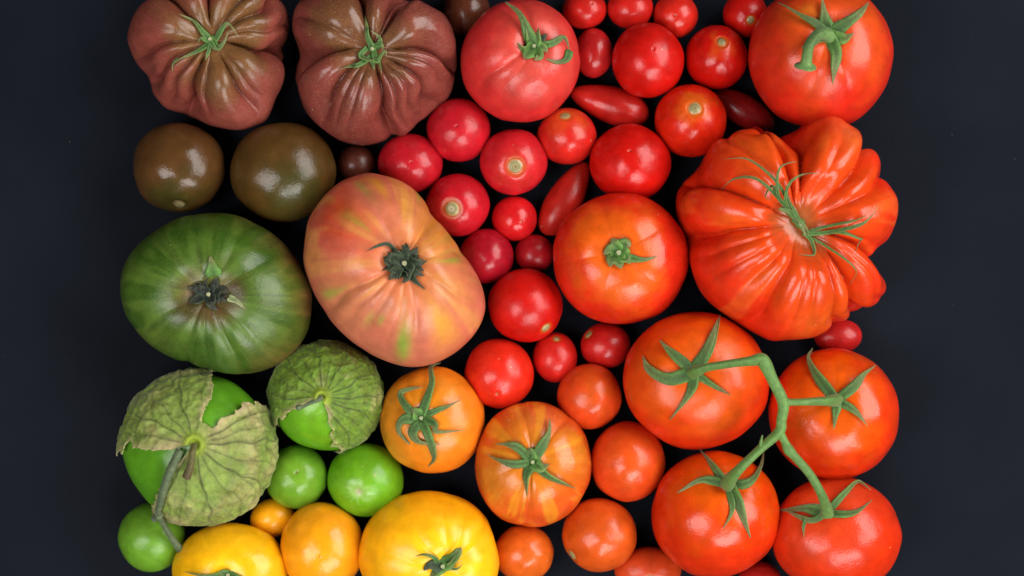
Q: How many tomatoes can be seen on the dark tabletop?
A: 53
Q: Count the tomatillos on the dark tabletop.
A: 5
